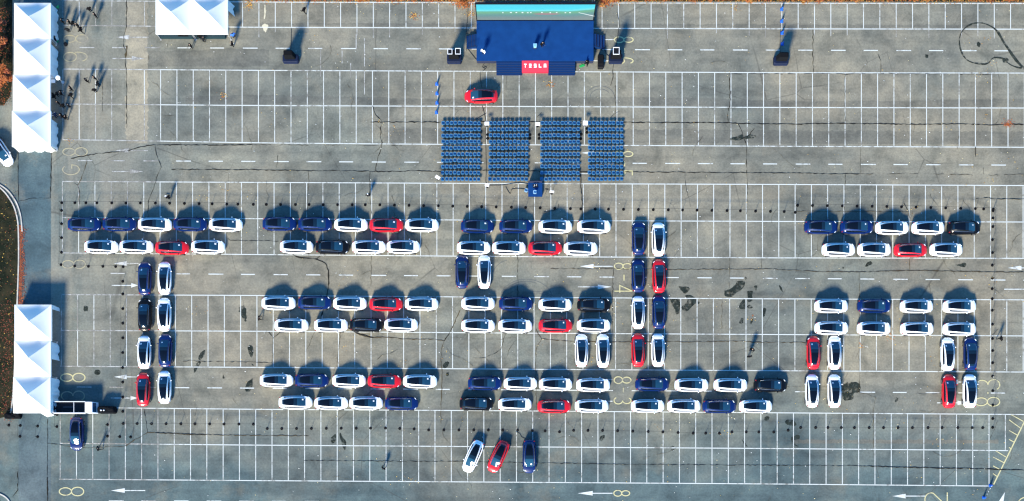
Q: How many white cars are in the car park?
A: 71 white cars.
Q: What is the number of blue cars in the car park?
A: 26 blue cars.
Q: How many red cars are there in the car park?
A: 15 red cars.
